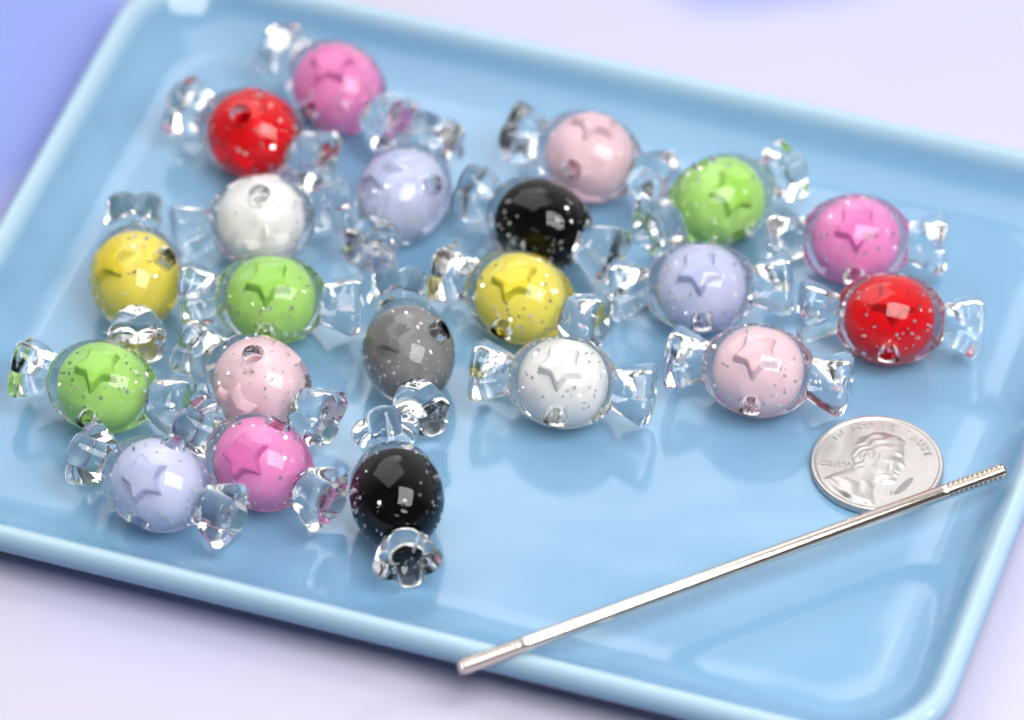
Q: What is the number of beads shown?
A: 21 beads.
